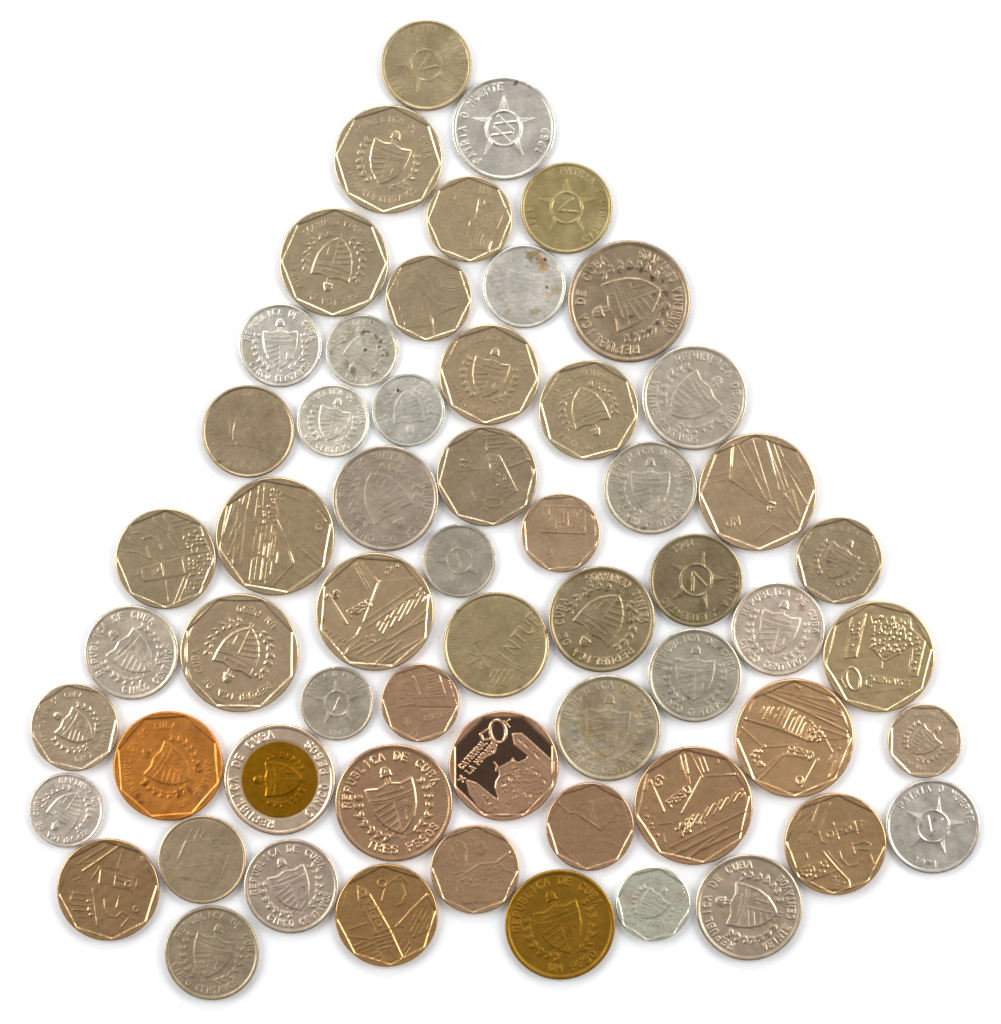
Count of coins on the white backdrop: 59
